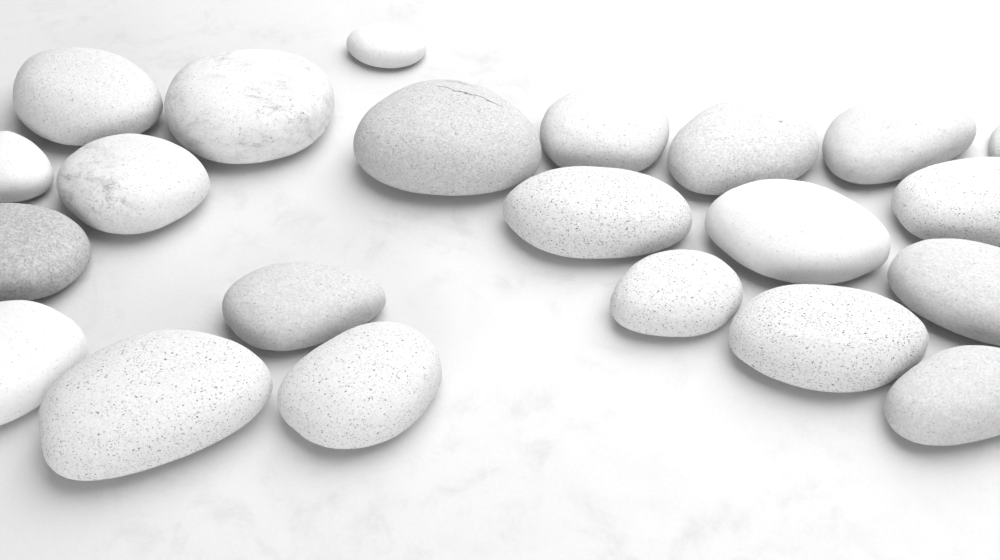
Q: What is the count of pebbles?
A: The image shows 22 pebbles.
